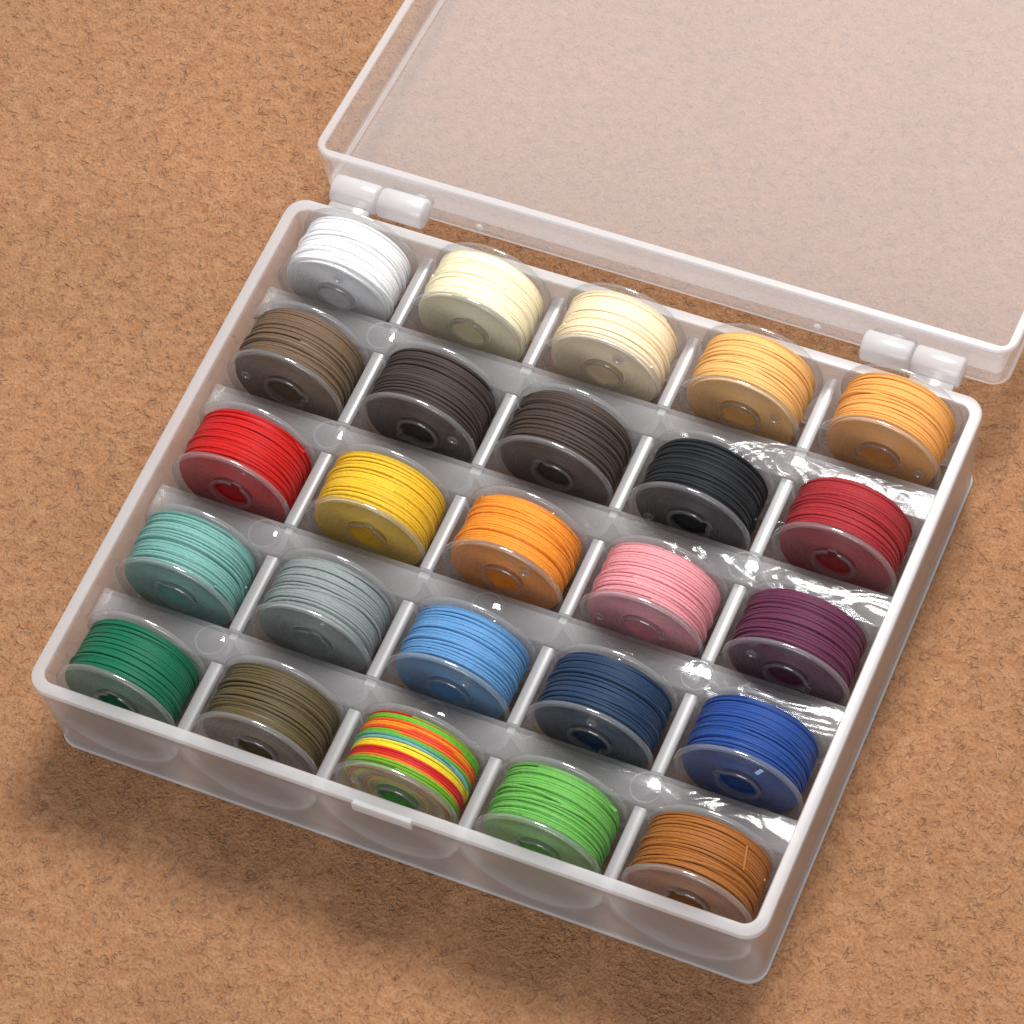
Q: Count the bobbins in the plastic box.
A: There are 25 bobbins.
